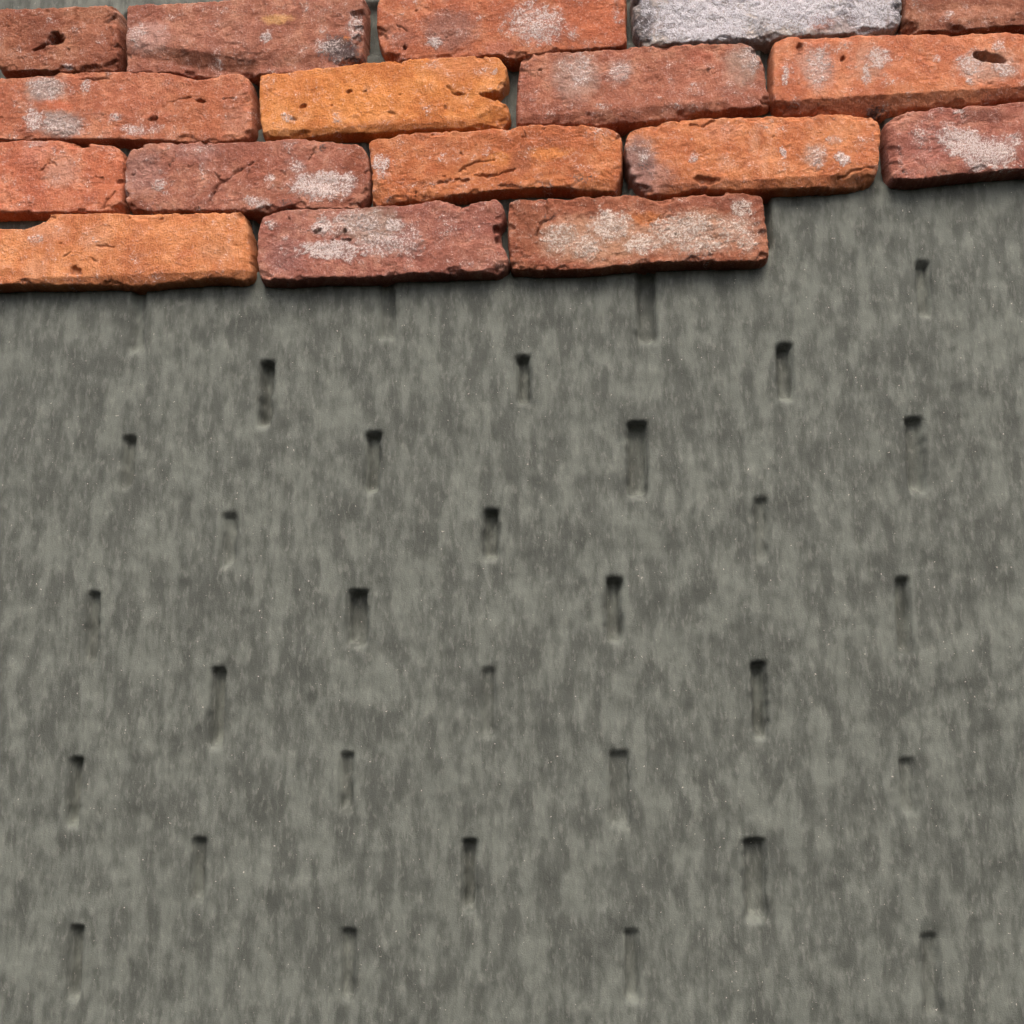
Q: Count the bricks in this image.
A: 17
